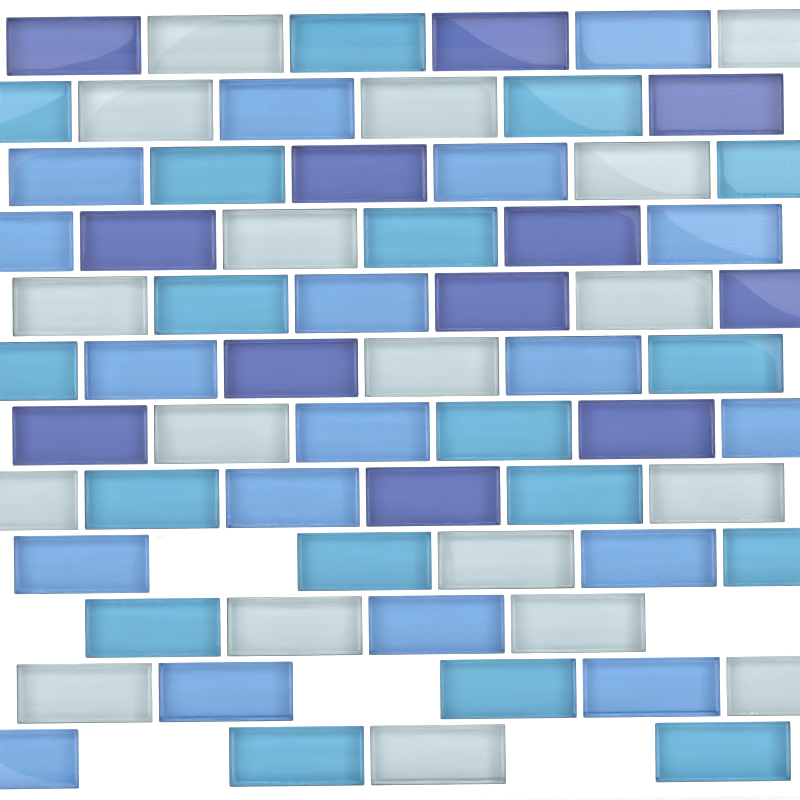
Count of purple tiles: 12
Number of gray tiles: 18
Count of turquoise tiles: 18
